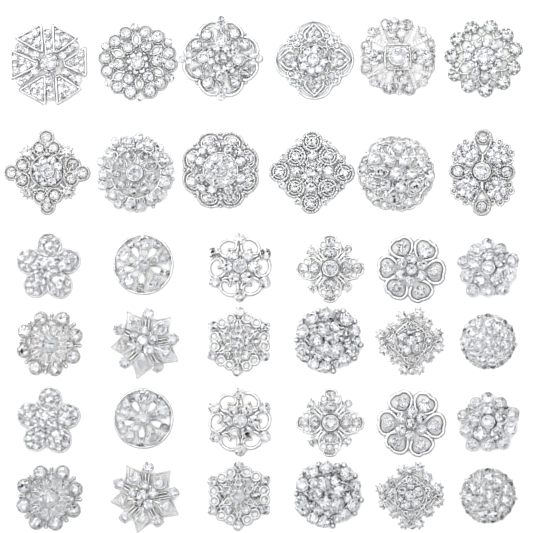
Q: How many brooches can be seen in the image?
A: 36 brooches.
